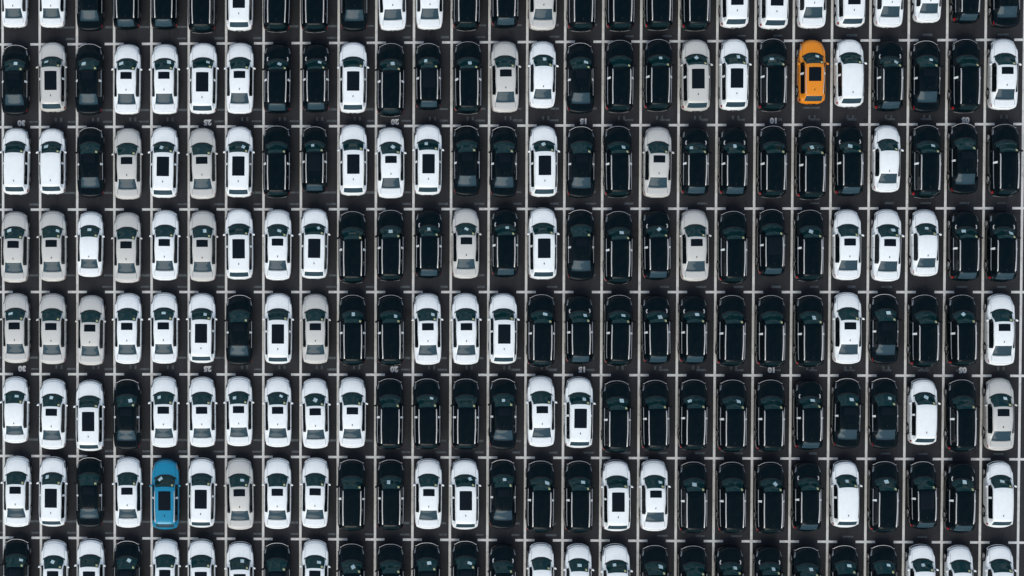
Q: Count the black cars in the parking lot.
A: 112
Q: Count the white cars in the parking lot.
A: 83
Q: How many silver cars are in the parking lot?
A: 19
